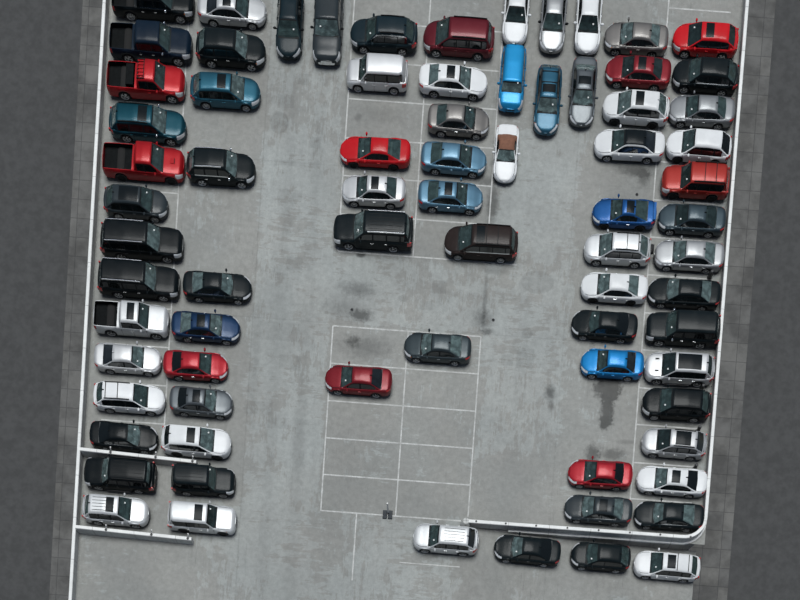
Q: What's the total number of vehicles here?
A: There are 76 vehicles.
